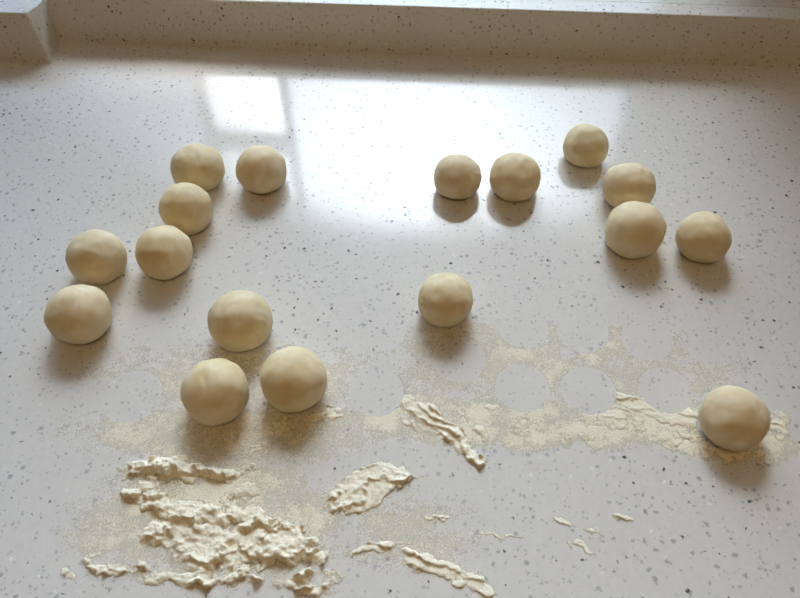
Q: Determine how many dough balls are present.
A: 17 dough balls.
